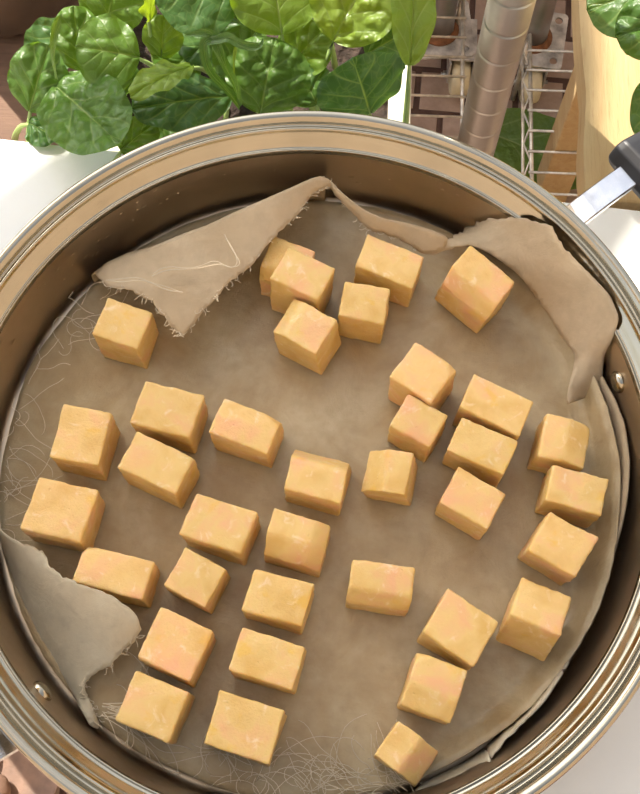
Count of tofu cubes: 36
